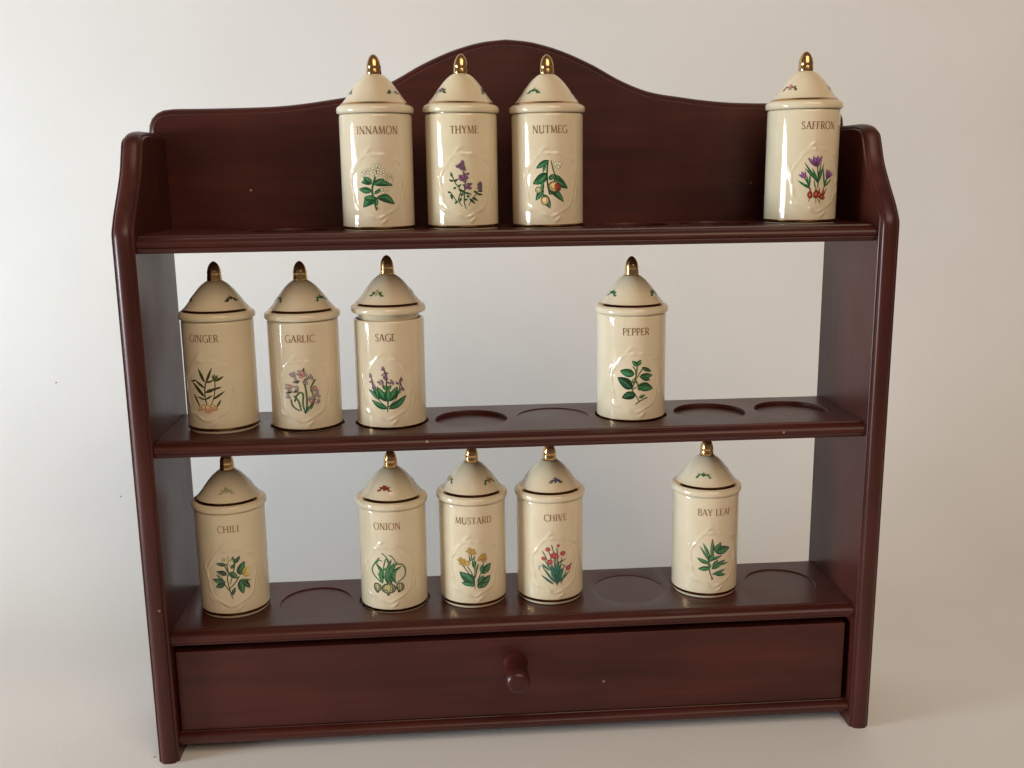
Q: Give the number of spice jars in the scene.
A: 13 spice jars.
